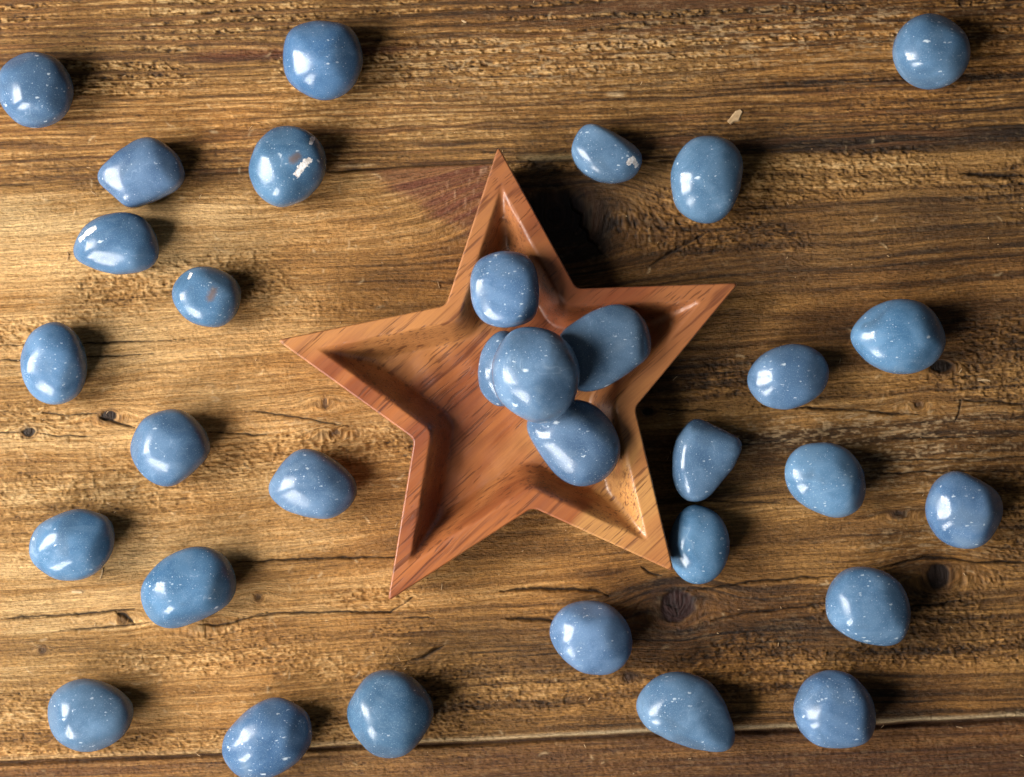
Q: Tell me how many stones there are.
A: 32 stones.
